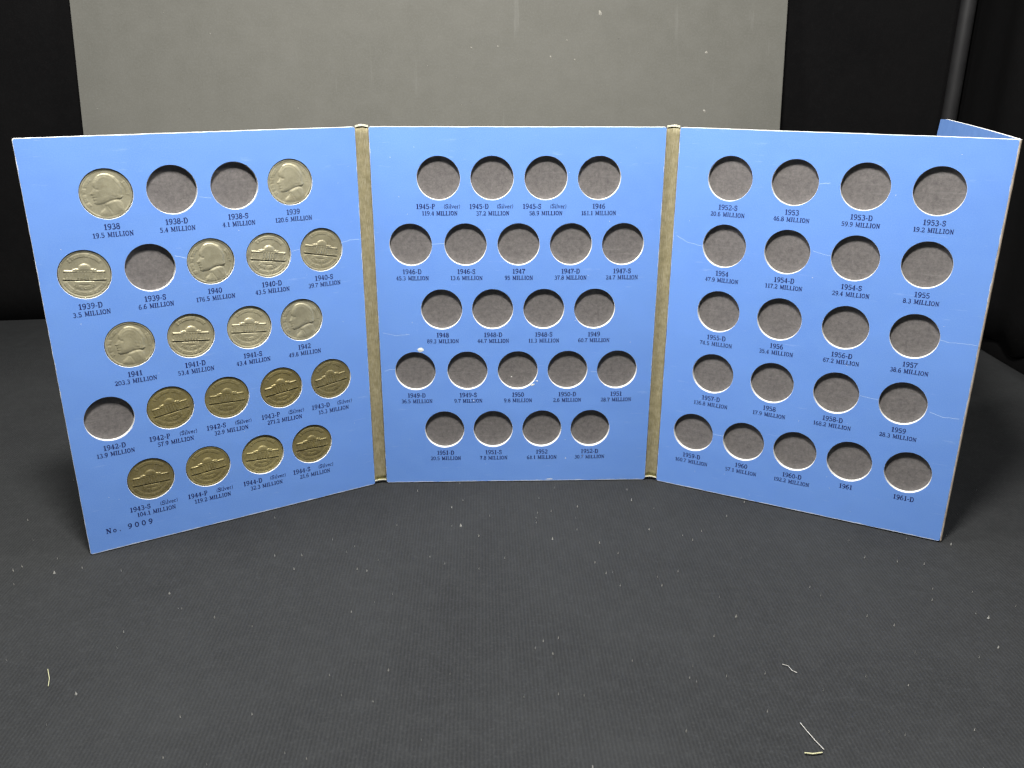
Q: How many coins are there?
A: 18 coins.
